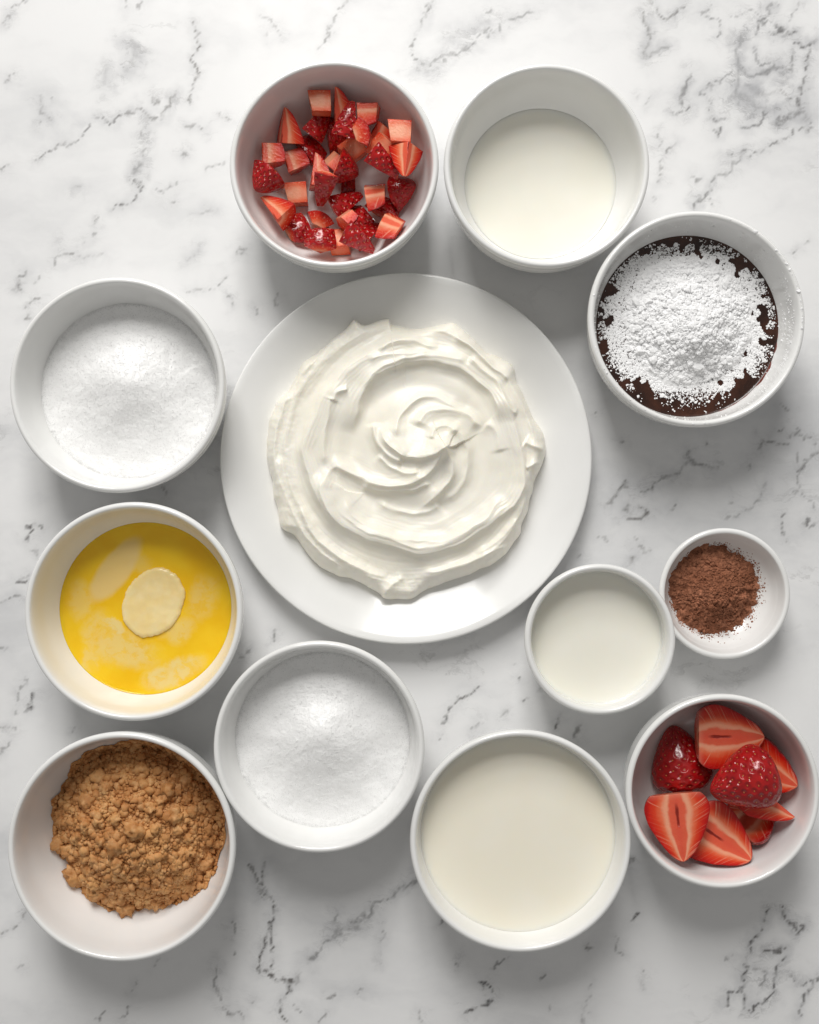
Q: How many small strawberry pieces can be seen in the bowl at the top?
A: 38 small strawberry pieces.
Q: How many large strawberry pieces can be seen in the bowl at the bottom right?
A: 8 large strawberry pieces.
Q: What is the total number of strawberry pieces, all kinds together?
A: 46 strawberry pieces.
